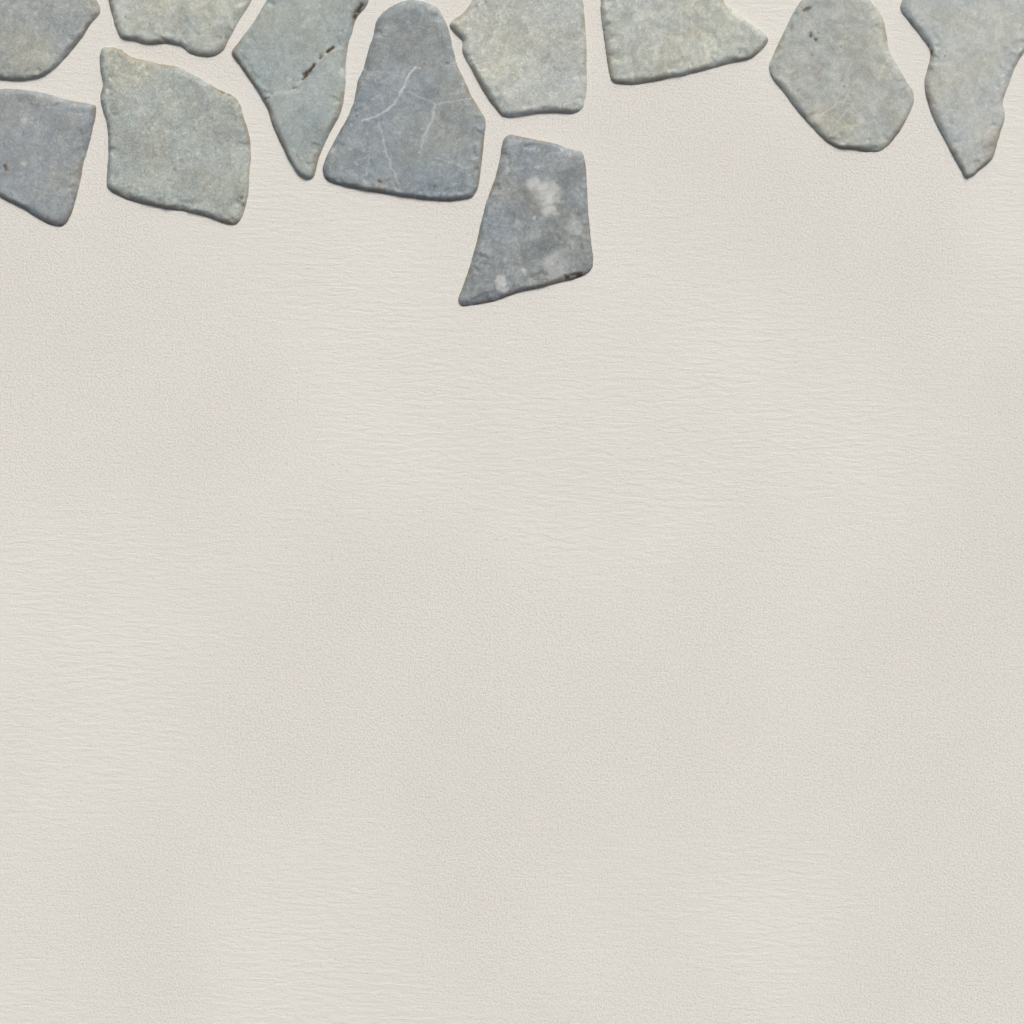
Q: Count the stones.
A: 11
